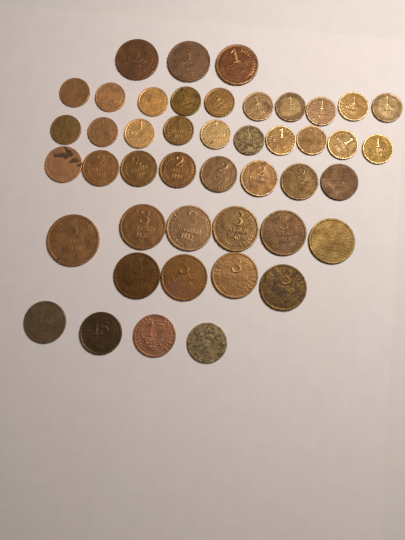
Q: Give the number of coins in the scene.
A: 45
